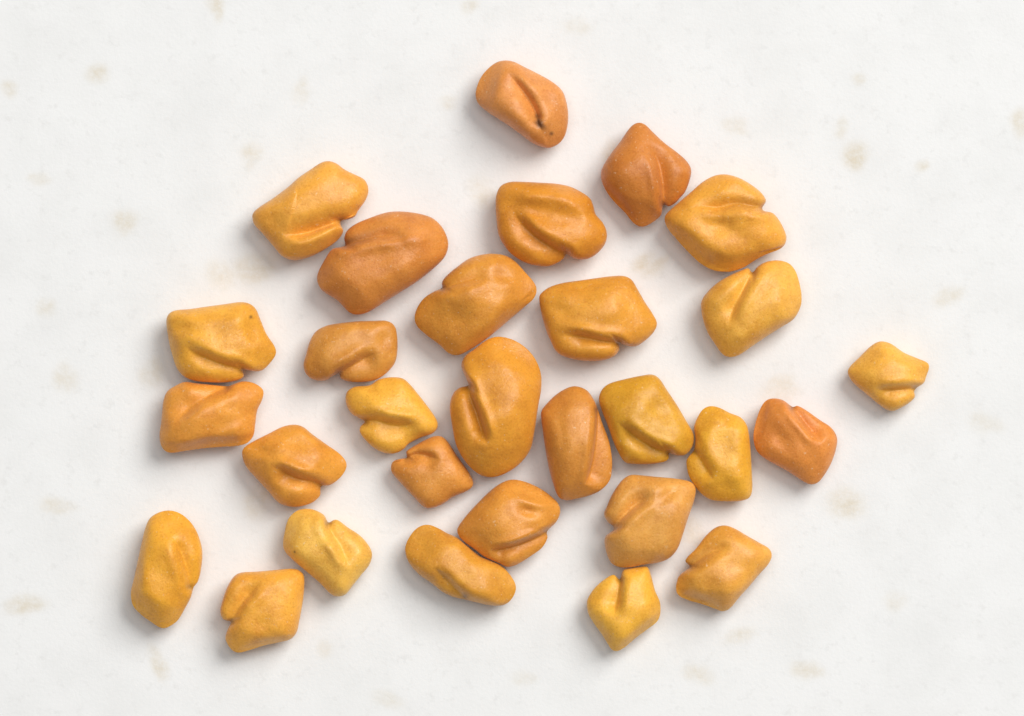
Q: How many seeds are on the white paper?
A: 29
